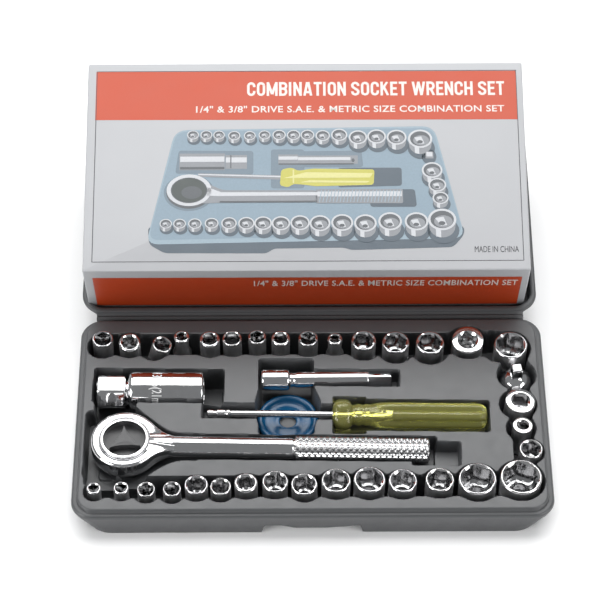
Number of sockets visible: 33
